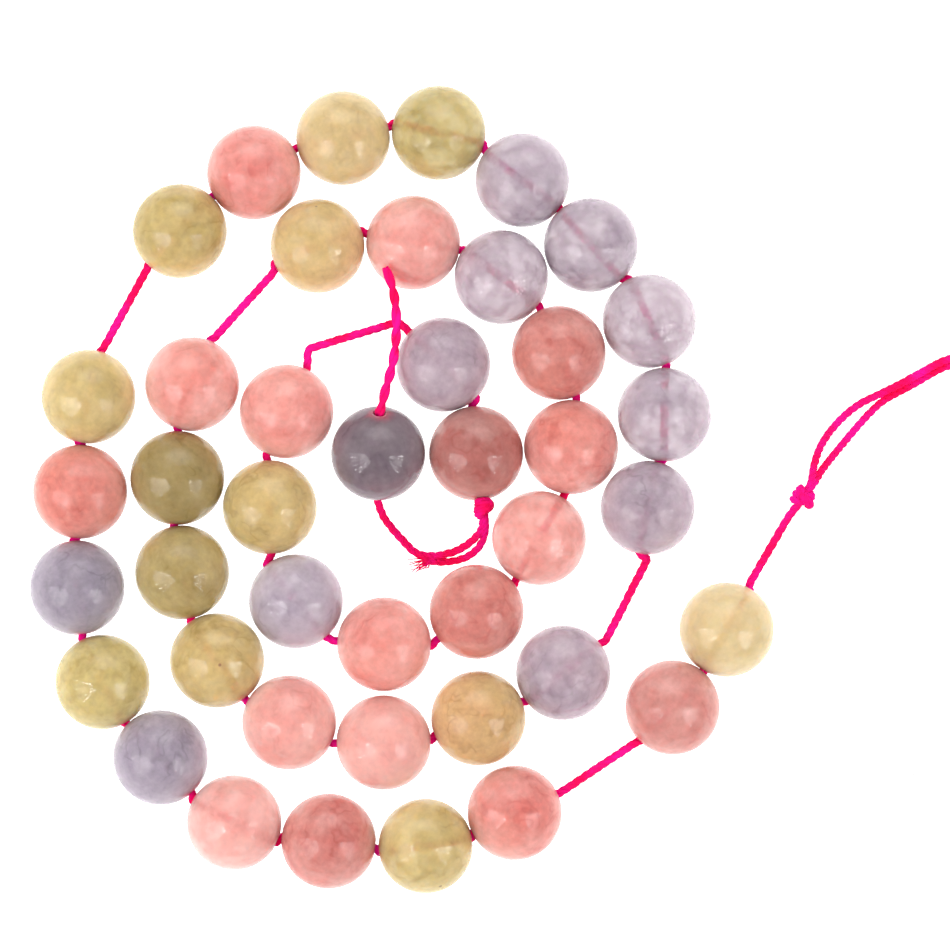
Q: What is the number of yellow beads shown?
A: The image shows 13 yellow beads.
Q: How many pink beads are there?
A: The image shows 17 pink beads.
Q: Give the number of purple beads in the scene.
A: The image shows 12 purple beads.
